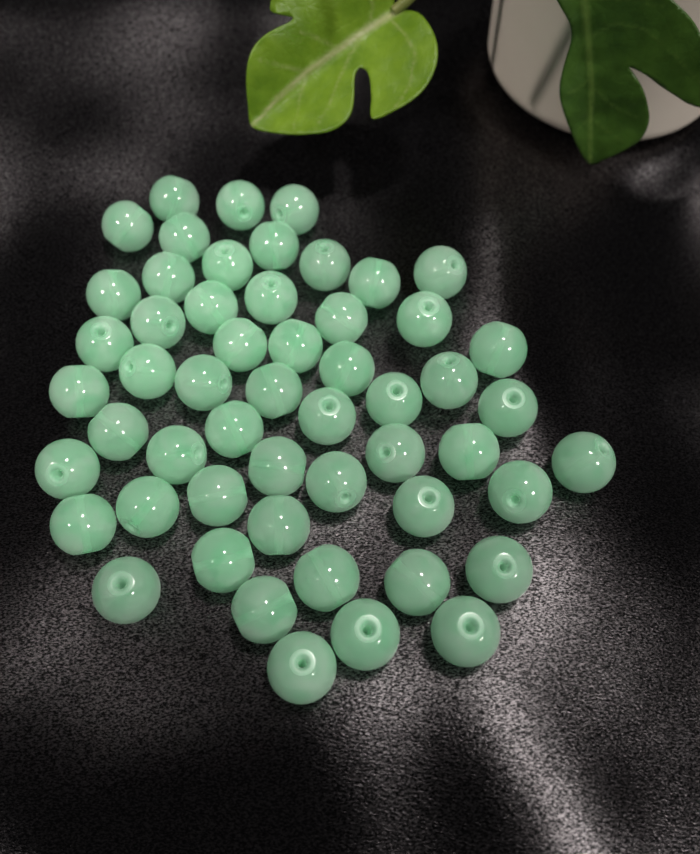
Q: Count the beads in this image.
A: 54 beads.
